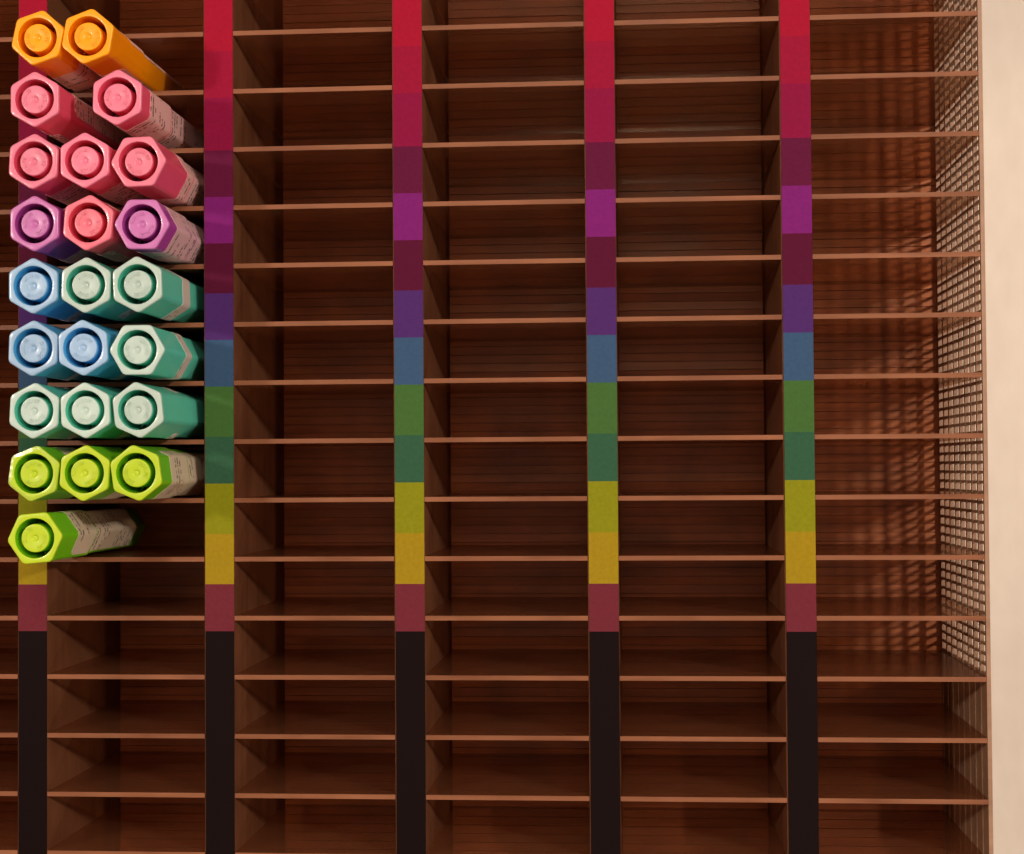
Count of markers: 23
